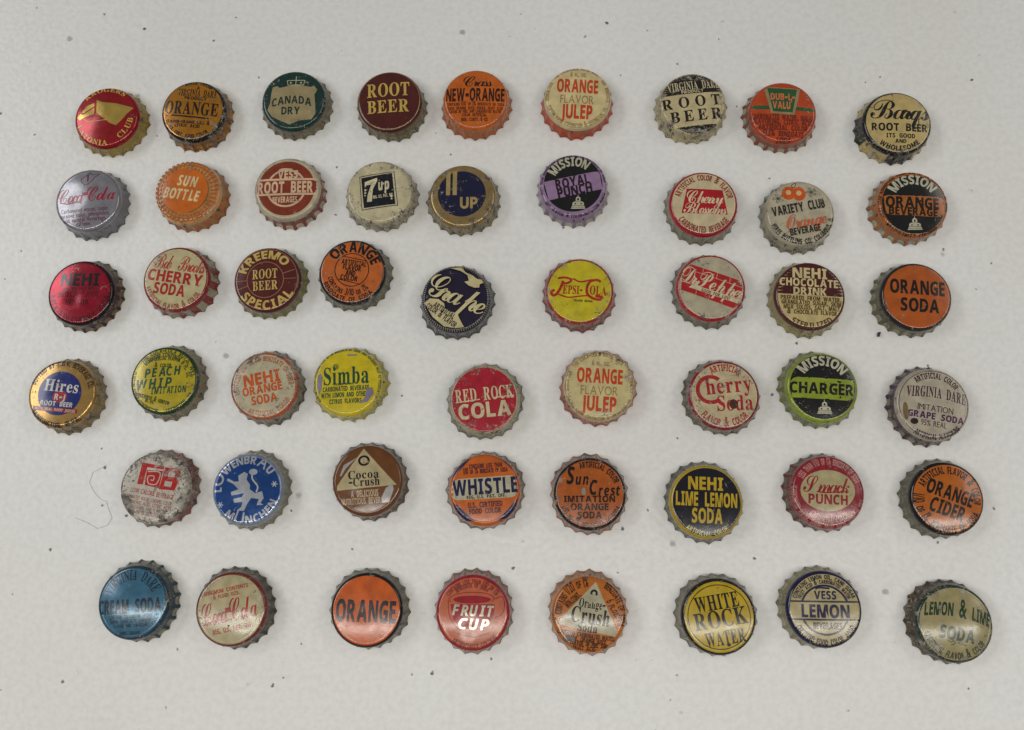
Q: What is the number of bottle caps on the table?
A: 52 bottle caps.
